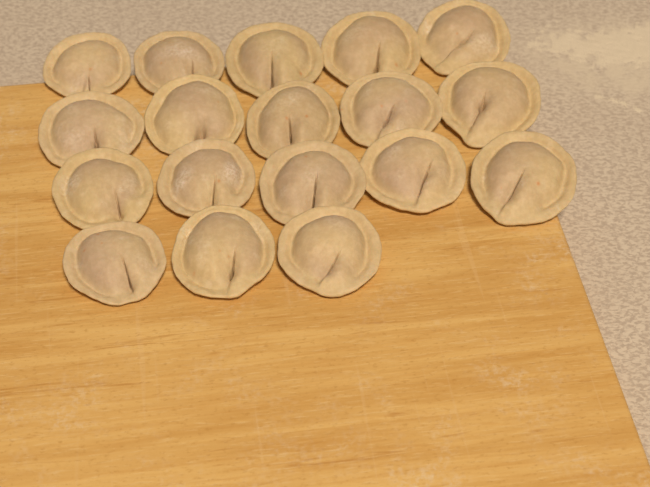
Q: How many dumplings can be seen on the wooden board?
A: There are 18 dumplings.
